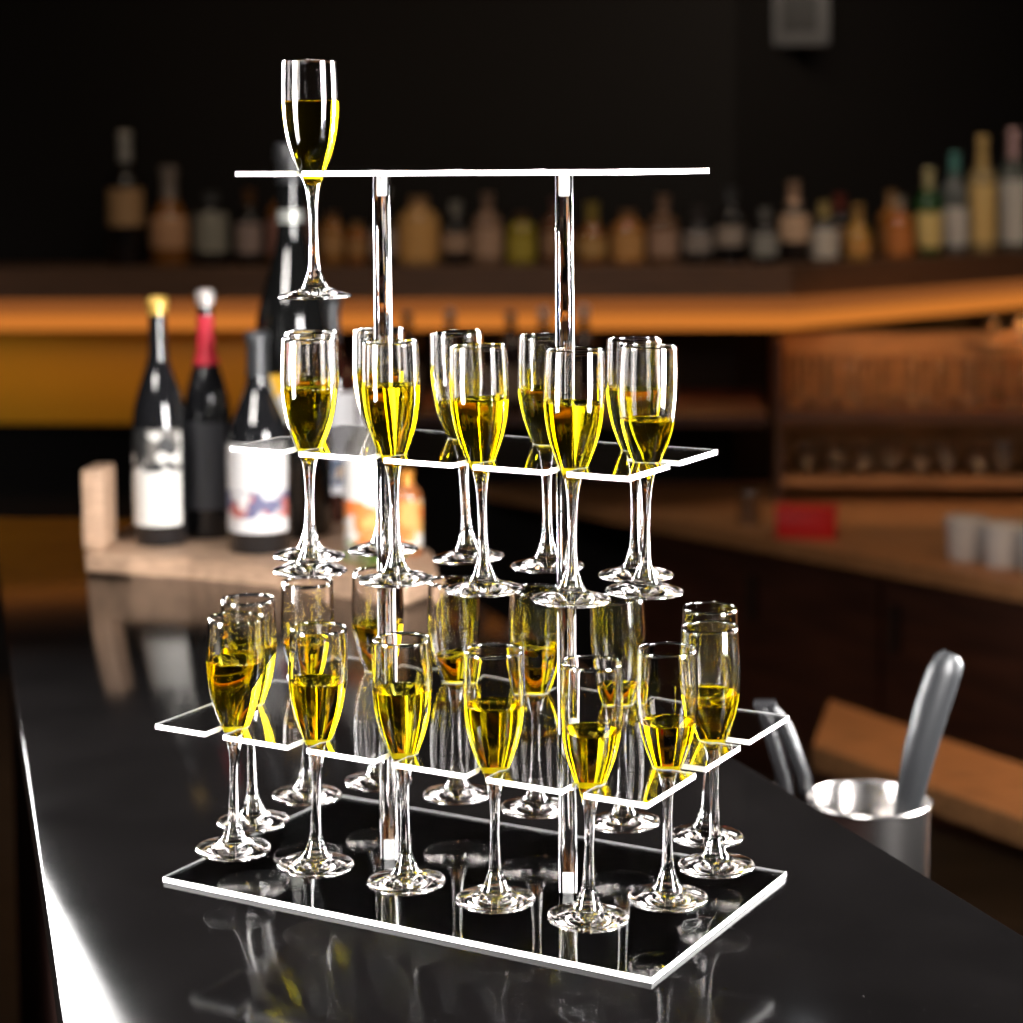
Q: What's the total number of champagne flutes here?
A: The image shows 25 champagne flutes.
